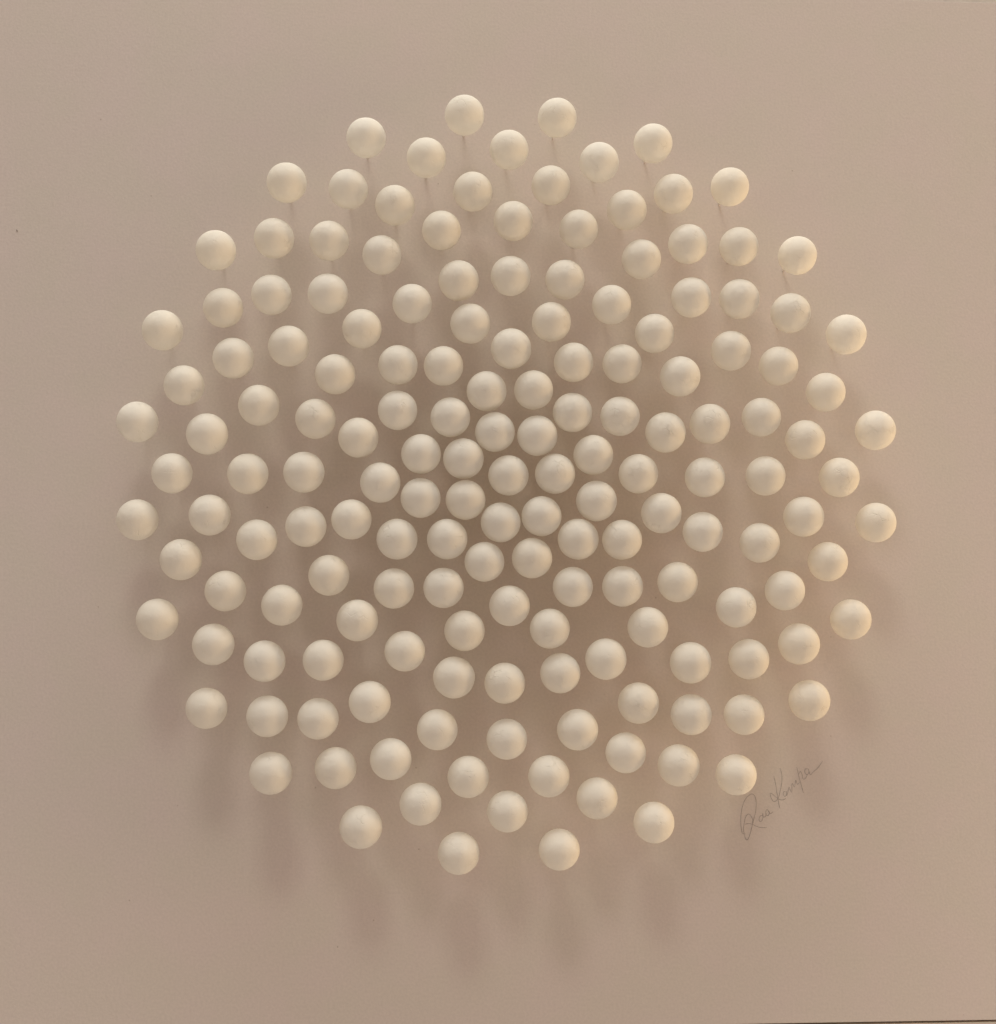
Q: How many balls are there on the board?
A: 164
